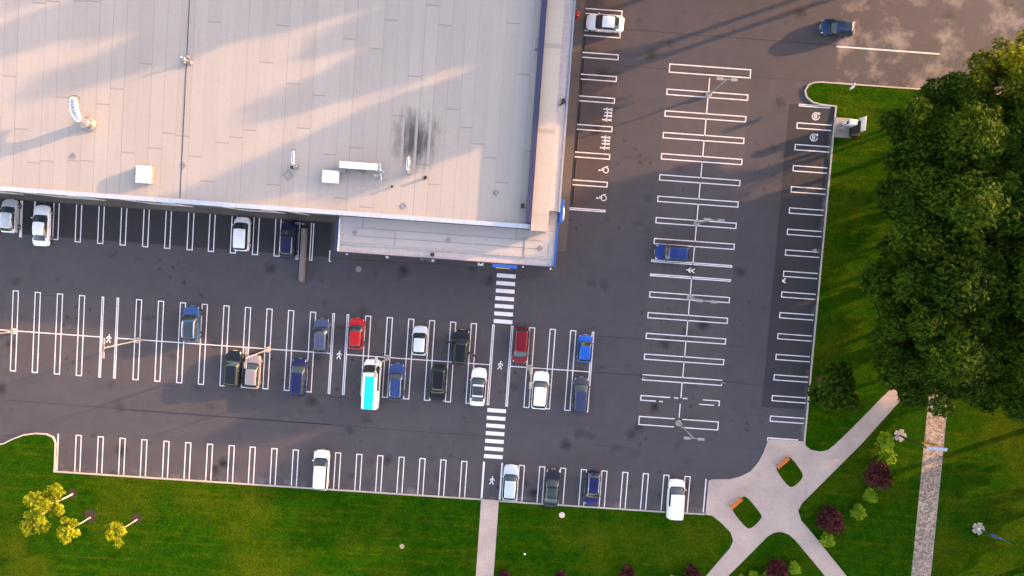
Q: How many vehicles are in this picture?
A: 28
